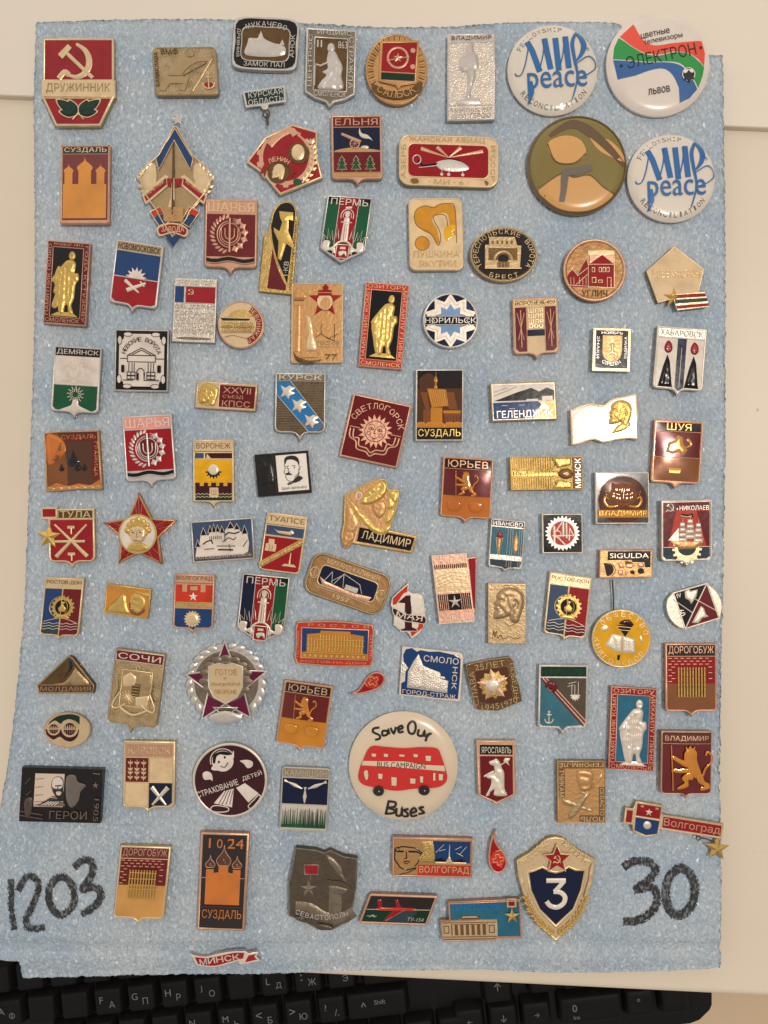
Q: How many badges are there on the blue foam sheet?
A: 98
